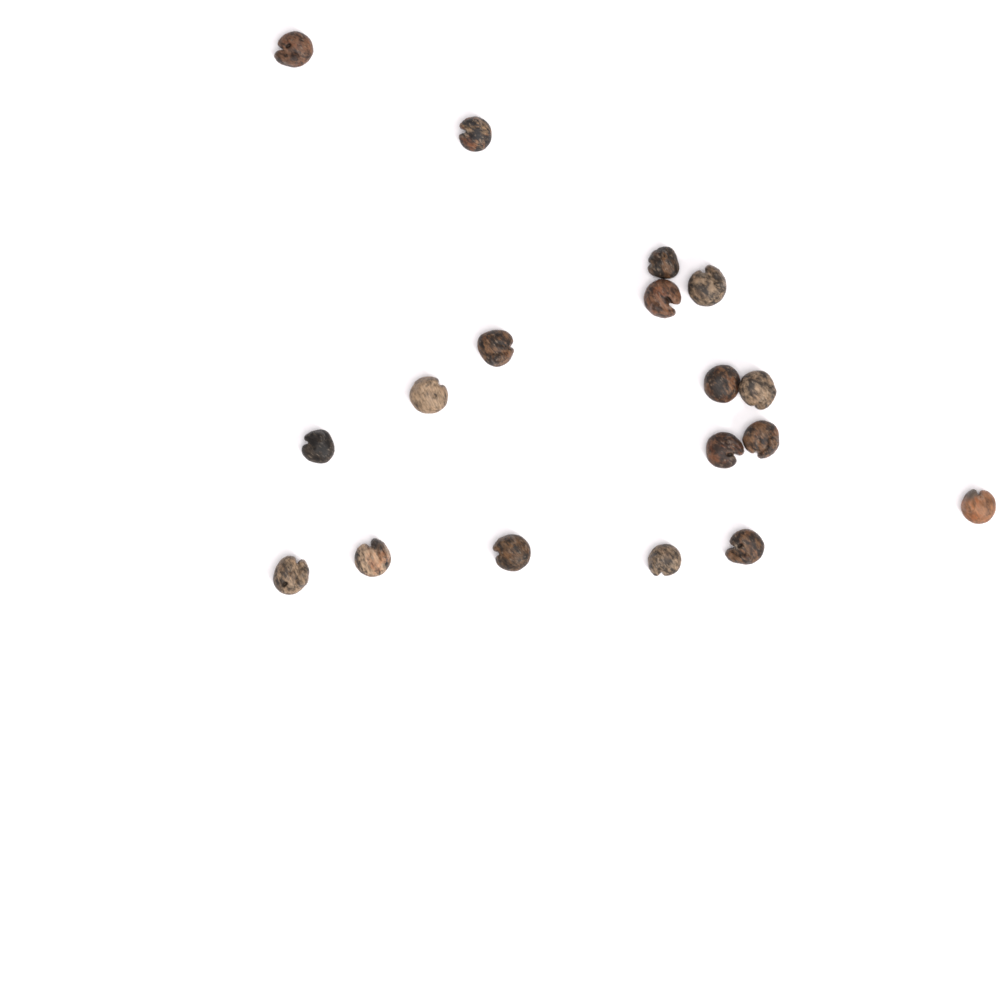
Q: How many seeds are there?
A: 18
